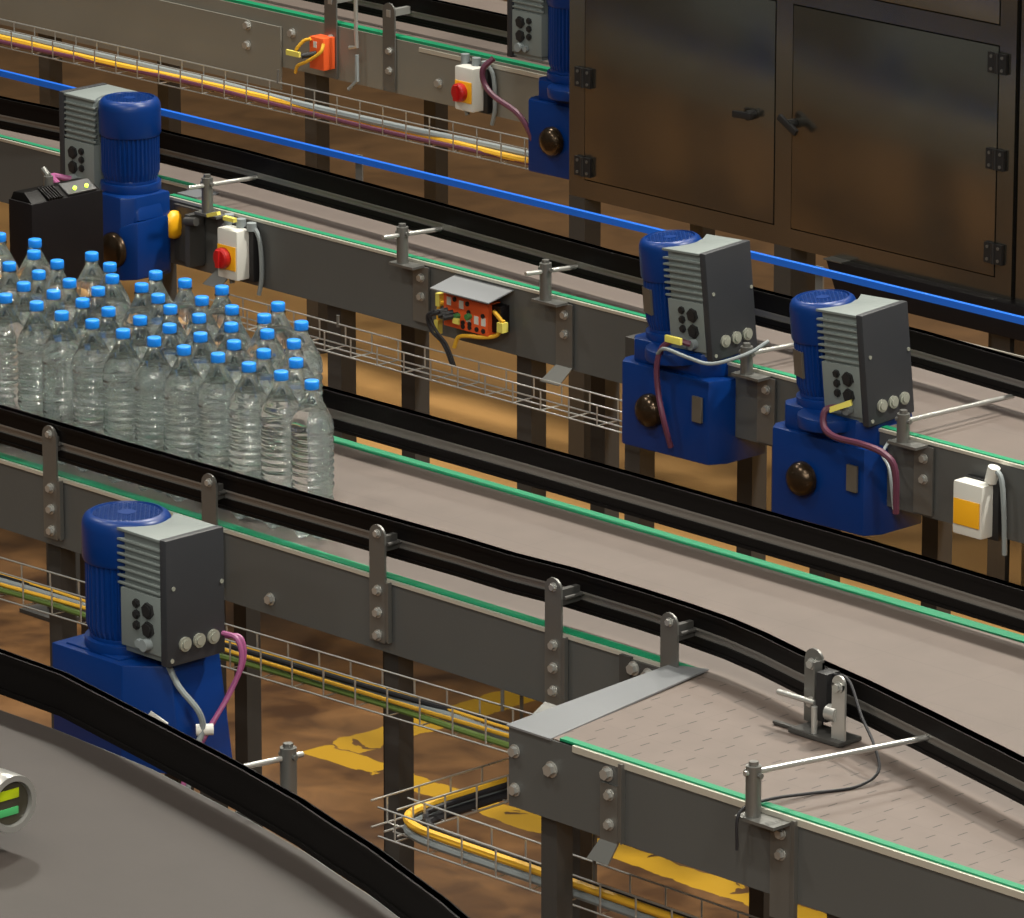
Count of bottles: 47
